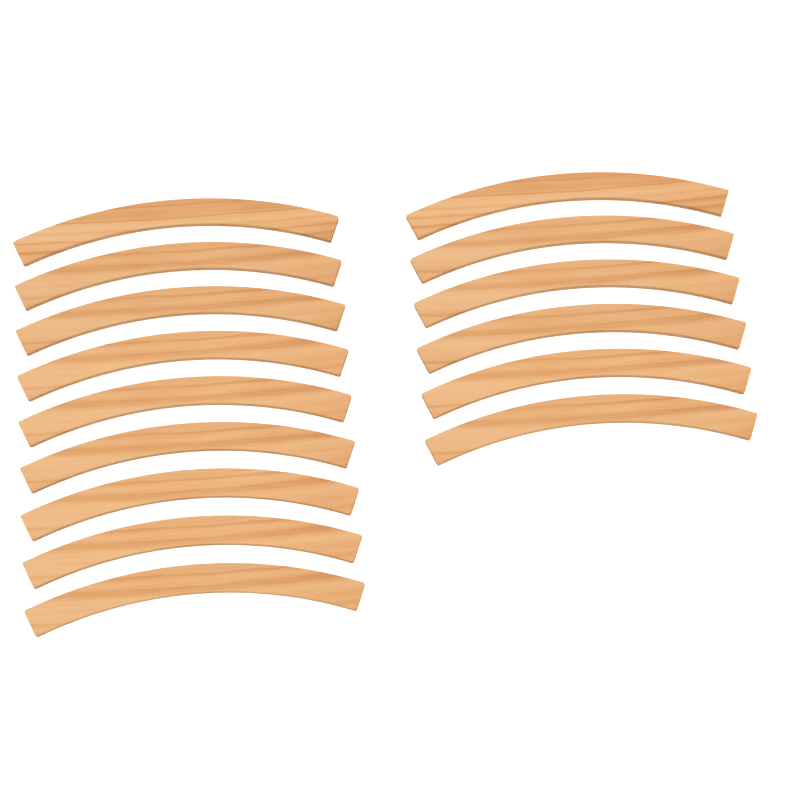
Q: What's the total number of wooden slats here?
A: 15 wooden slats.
